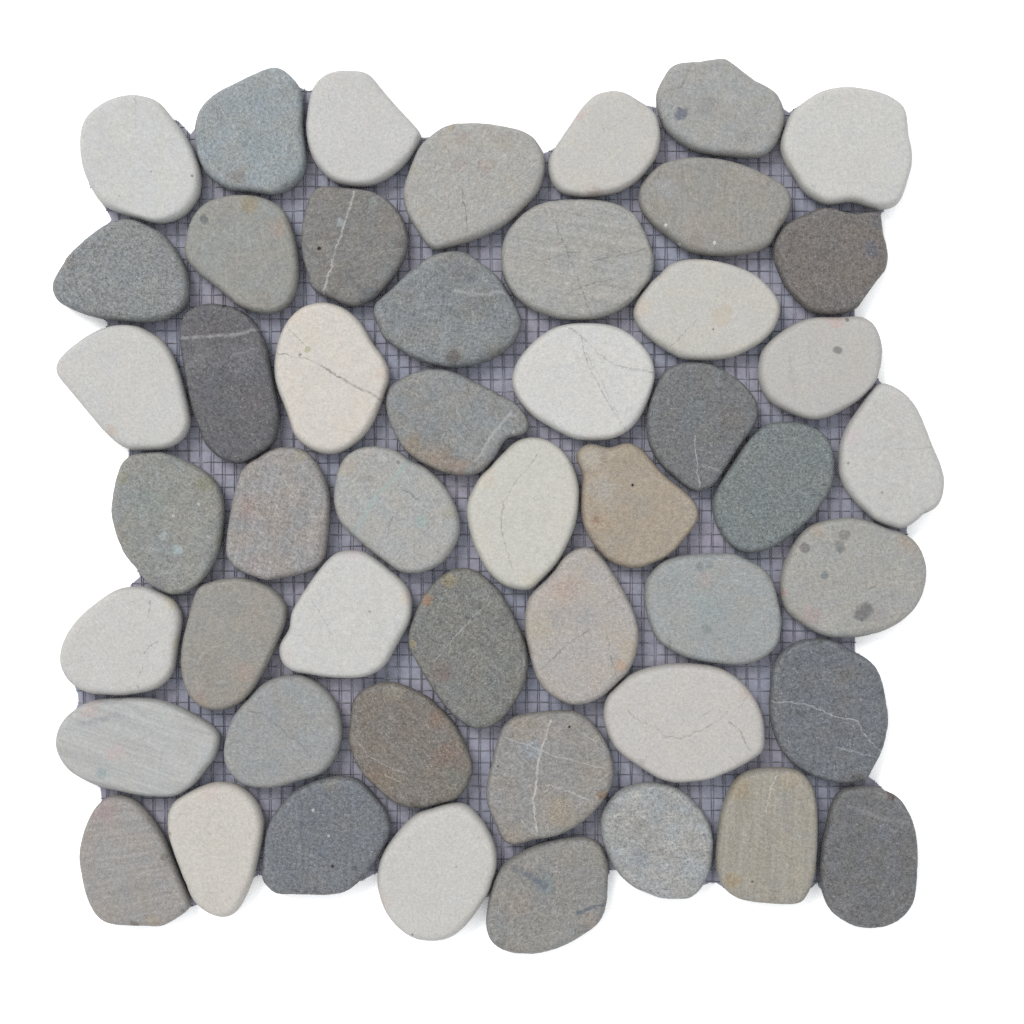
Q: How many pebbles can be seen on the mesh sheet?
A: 50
